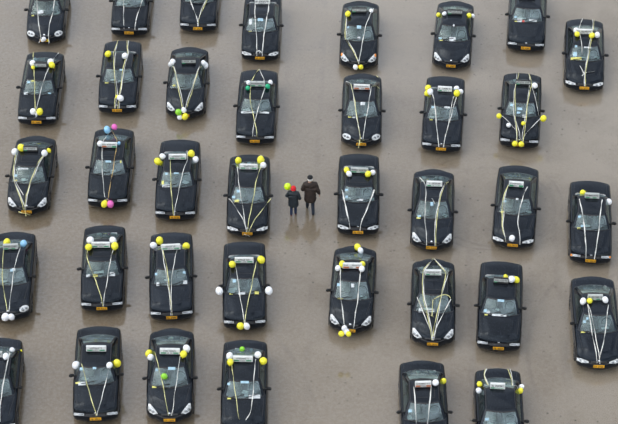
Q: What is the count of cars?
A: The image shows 37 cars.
